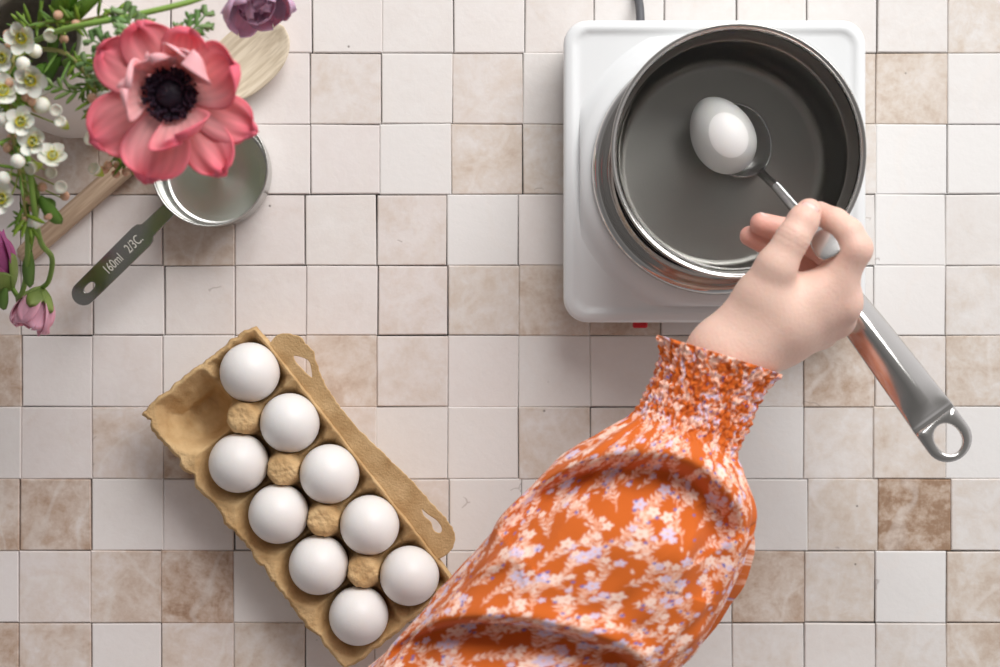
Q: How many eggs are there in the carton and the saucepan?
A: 10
